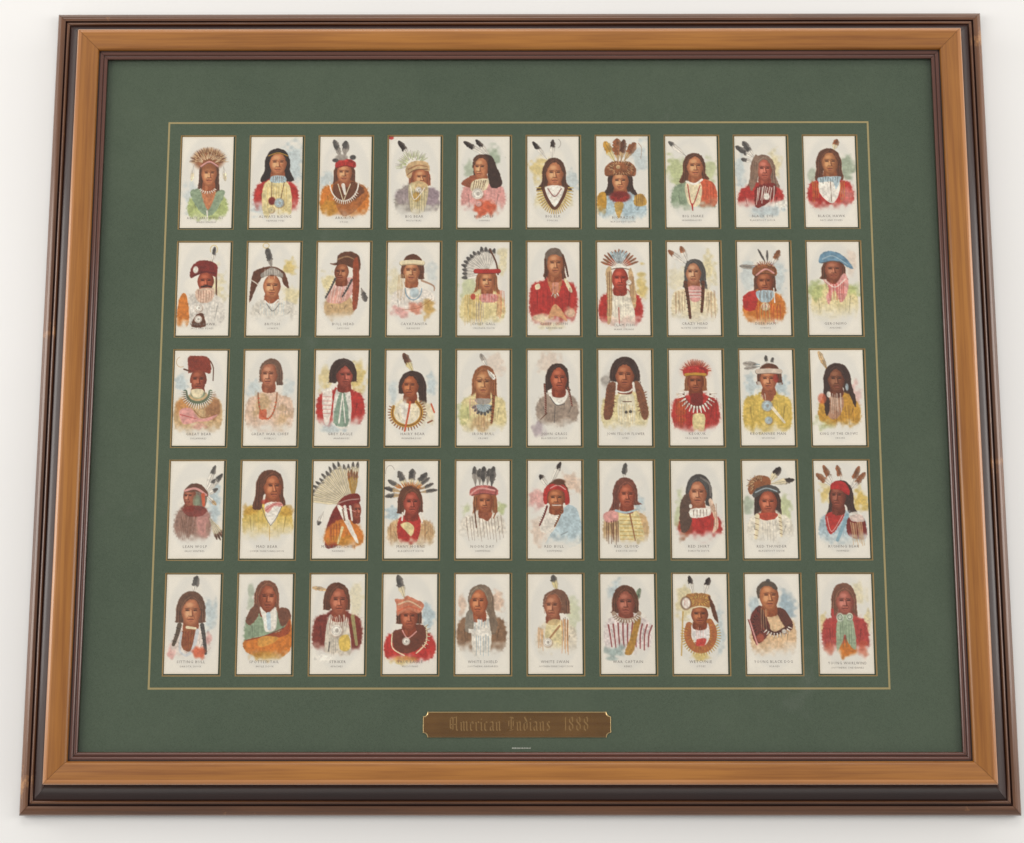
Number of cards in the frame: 50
